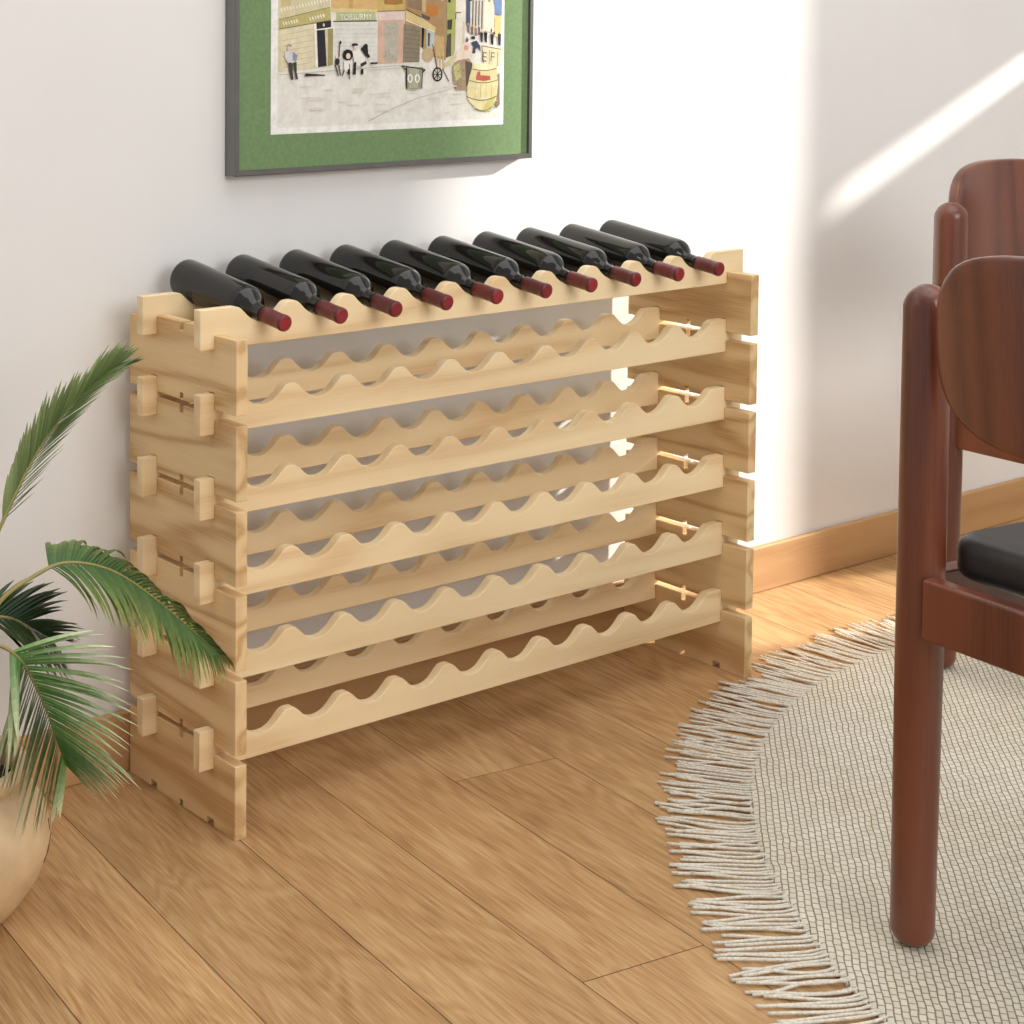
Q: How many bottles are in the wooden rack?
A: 10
